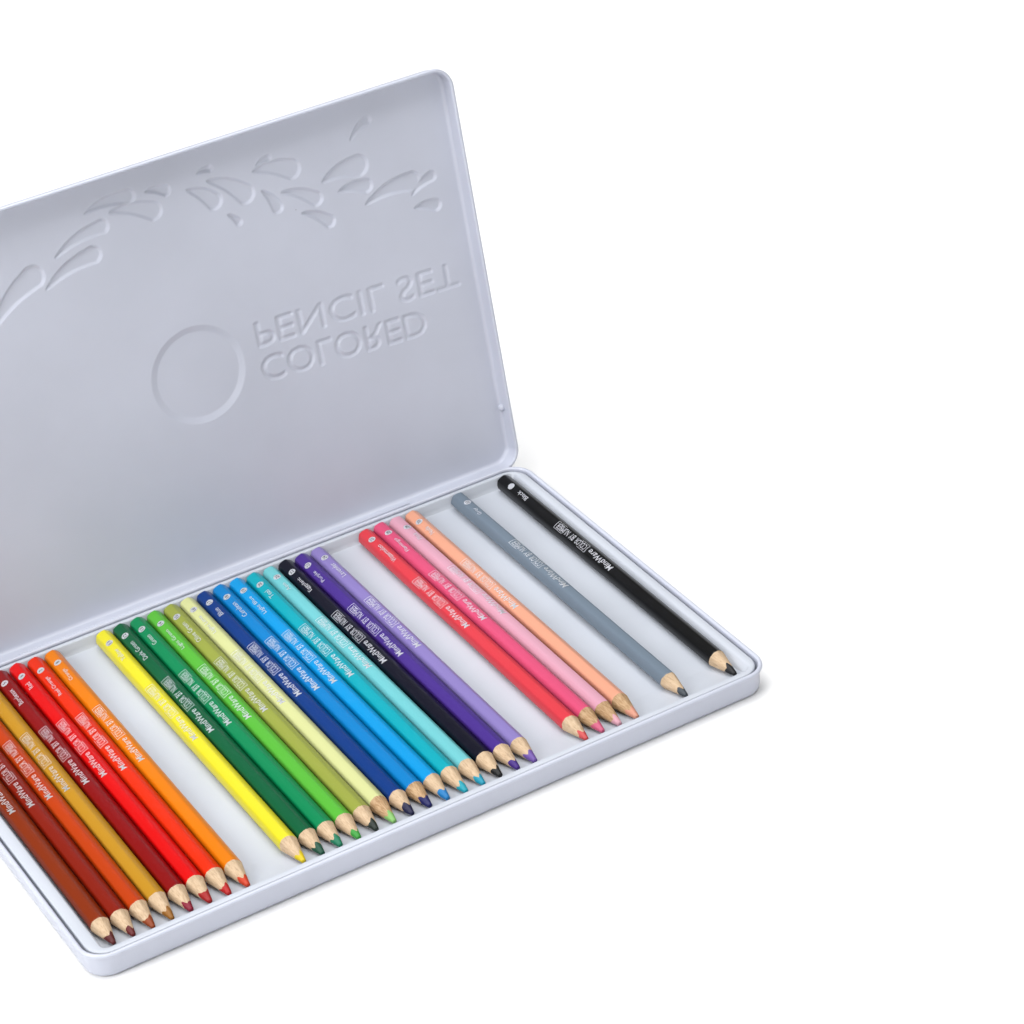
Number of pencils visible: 28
